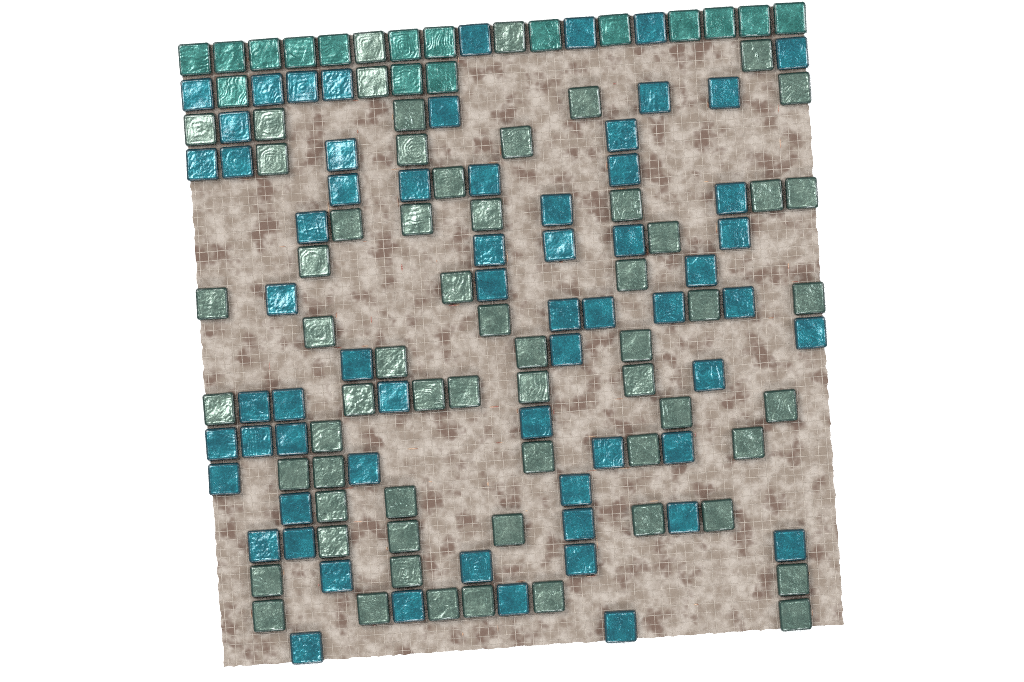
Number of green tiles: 16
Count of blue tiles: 63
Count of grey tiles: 61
